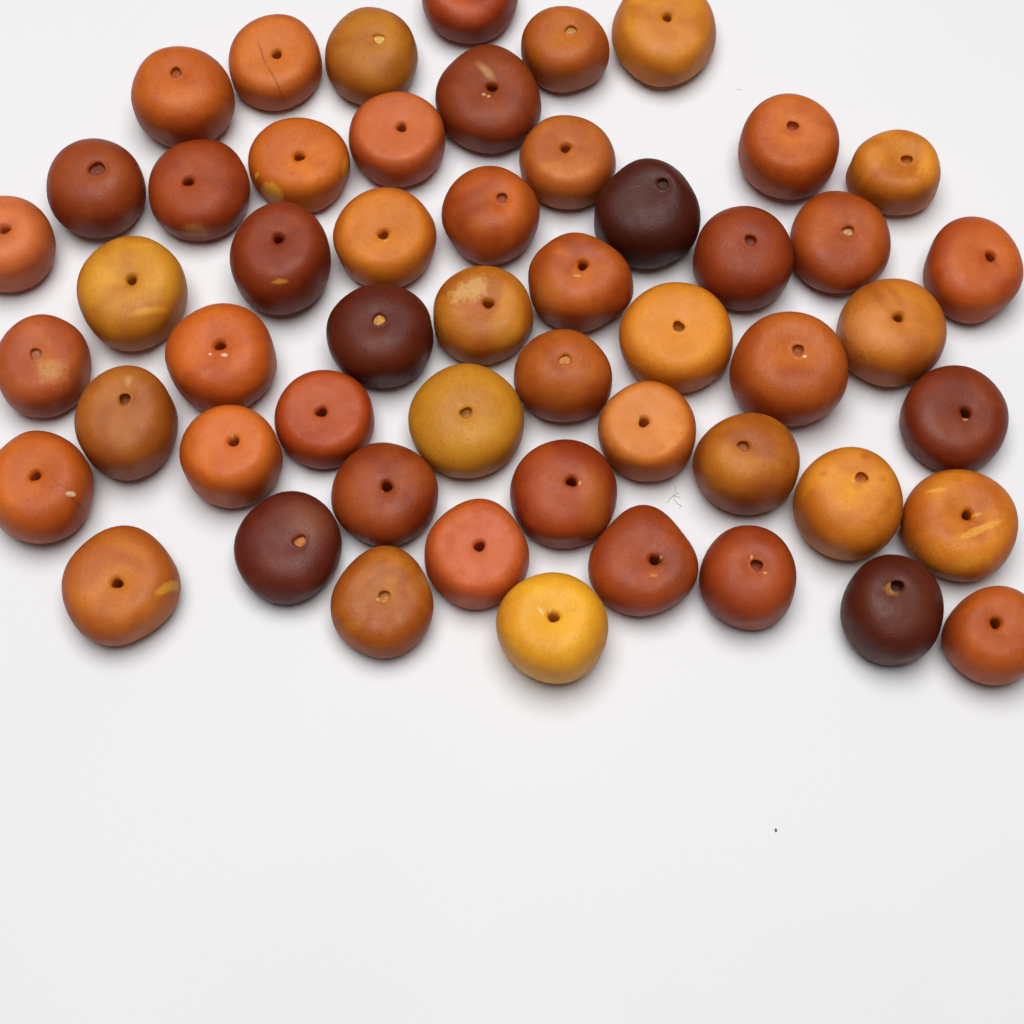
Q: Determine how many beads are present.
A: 53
